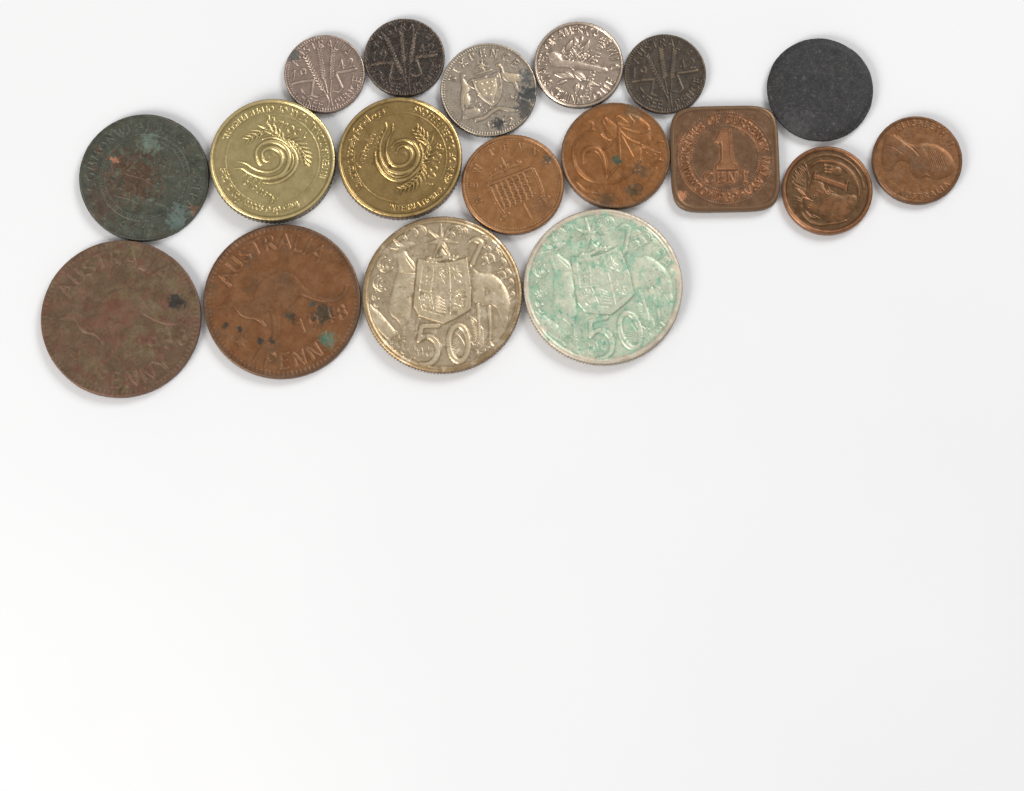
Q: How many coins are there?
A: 18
